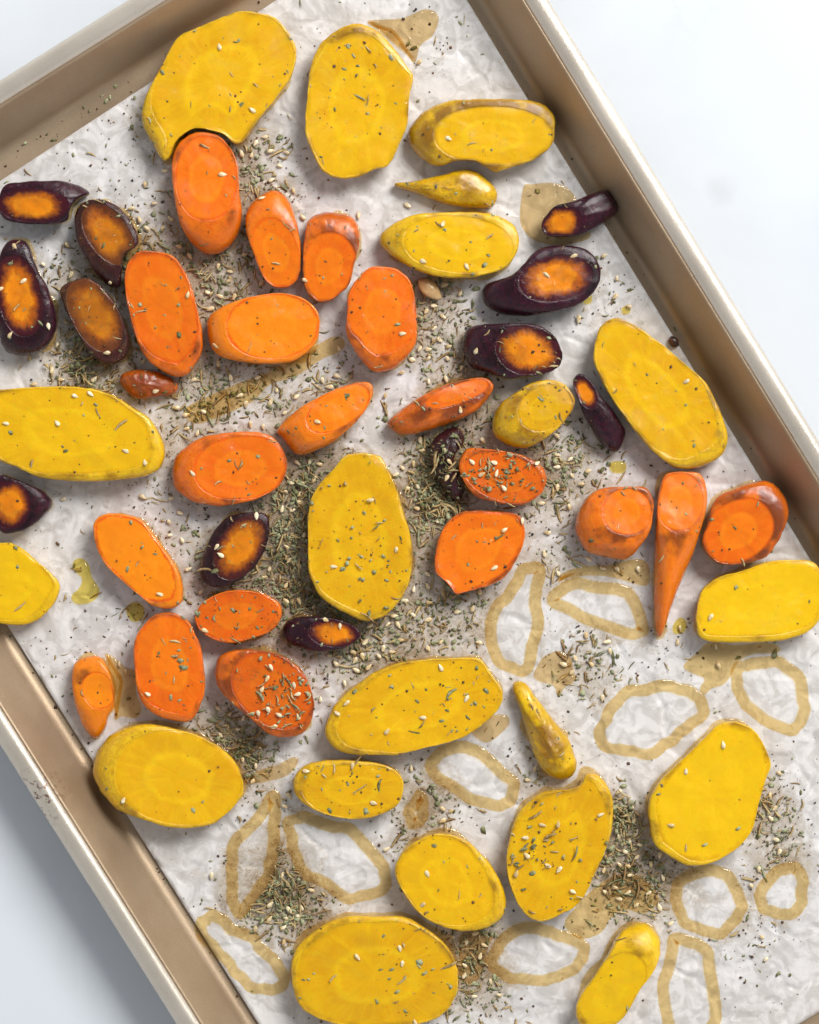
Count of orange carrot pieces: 20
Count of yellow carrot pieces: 20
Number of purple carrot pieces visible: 12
